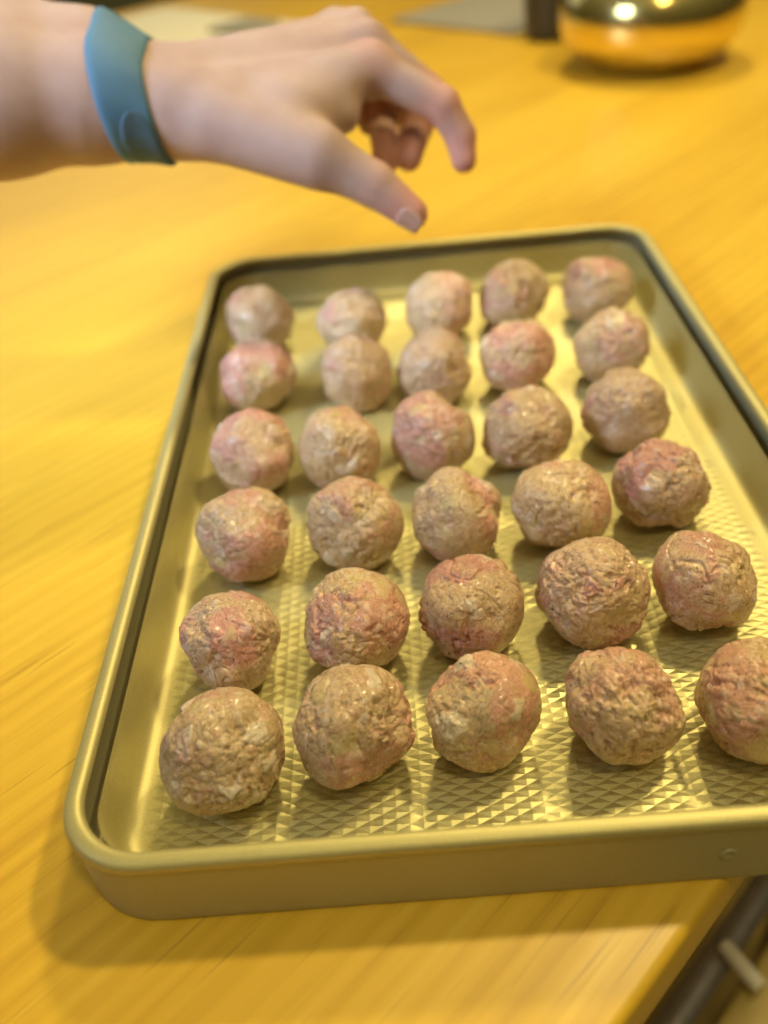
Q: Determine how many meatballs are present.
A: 30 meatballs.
